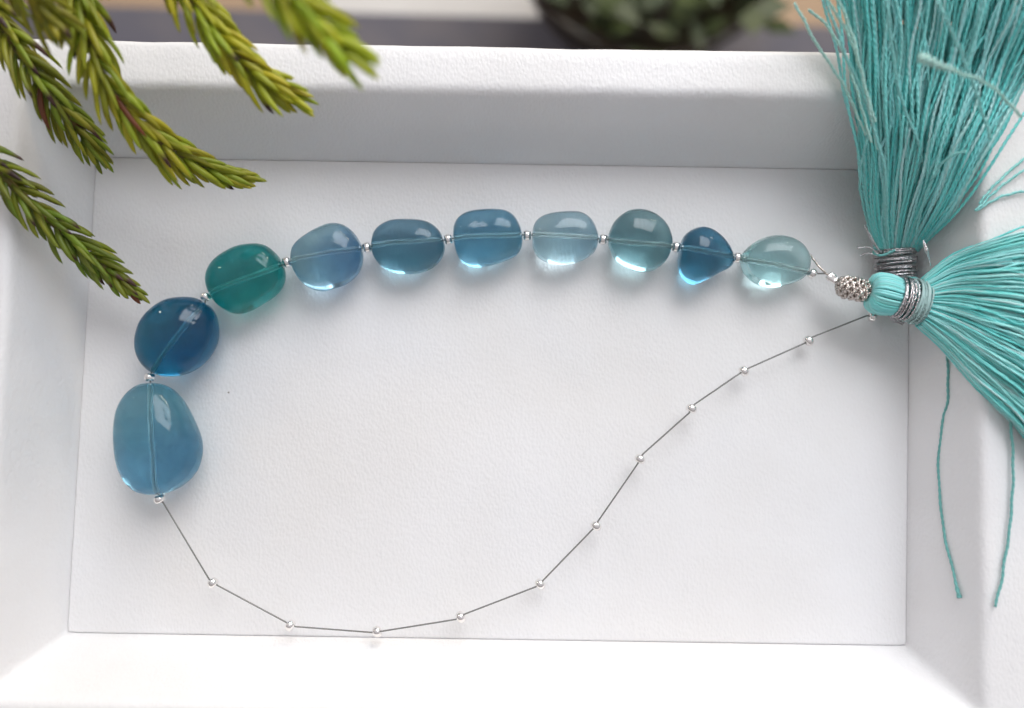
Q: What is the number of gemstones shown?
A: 10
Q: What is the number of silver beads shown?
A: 22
